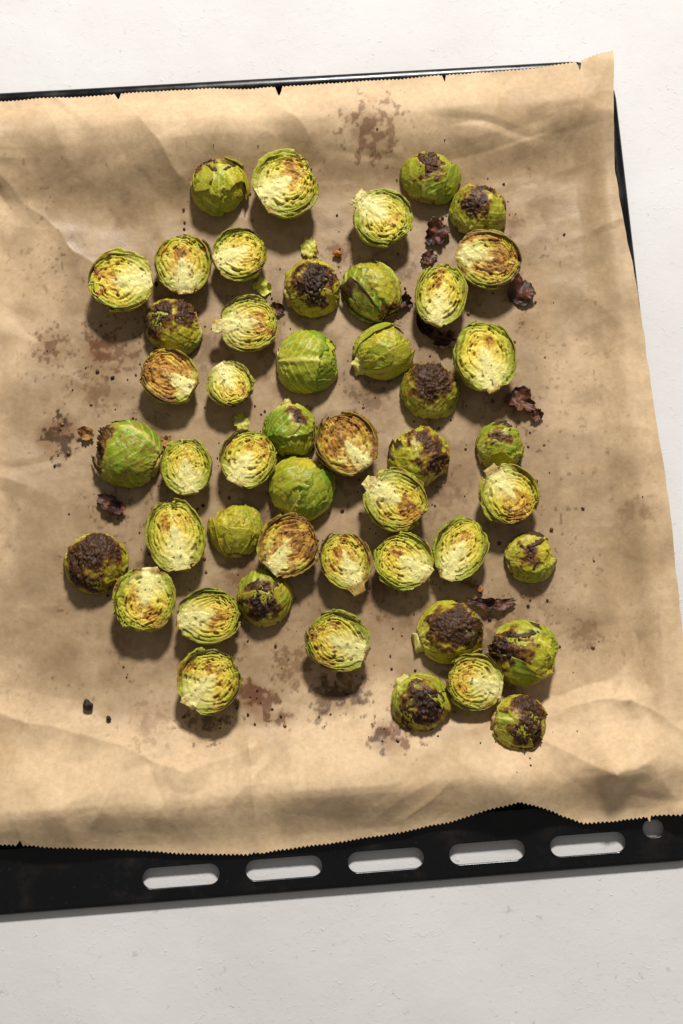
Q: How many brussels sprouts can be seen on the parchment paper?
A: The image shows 48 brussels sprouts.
